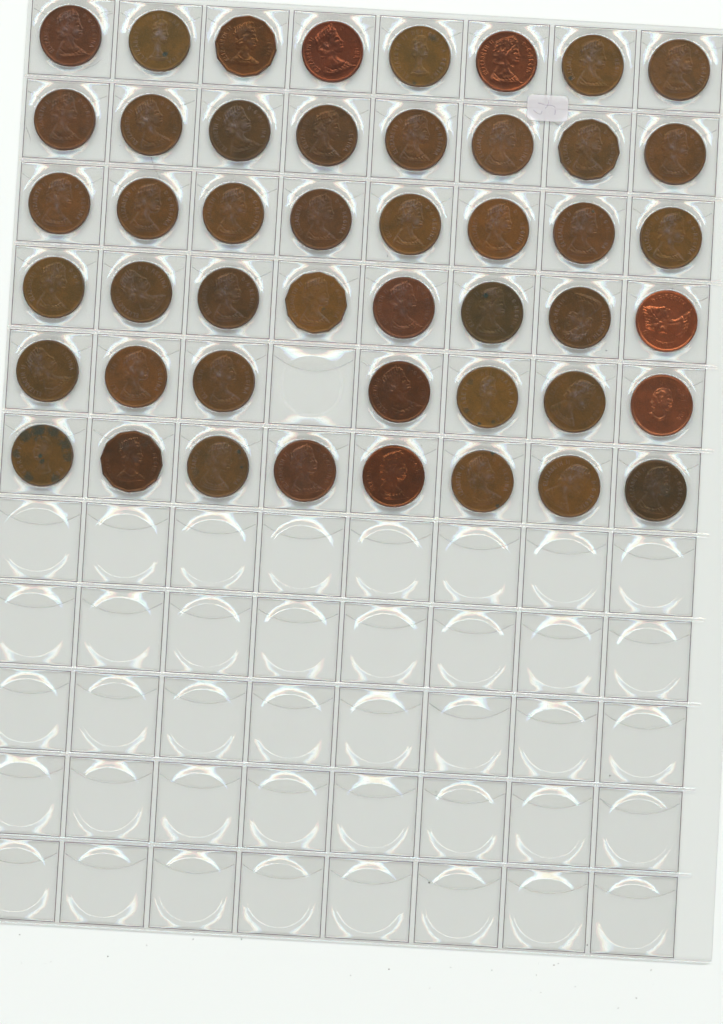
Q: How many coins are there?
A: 47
